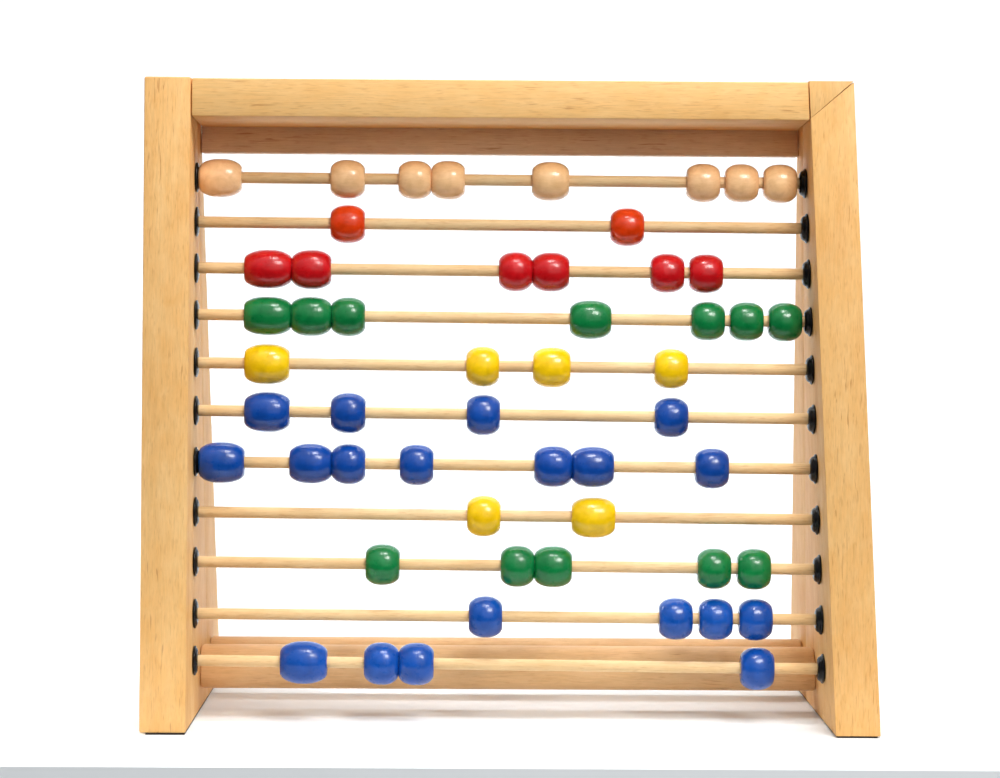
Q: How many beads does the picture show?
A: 53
